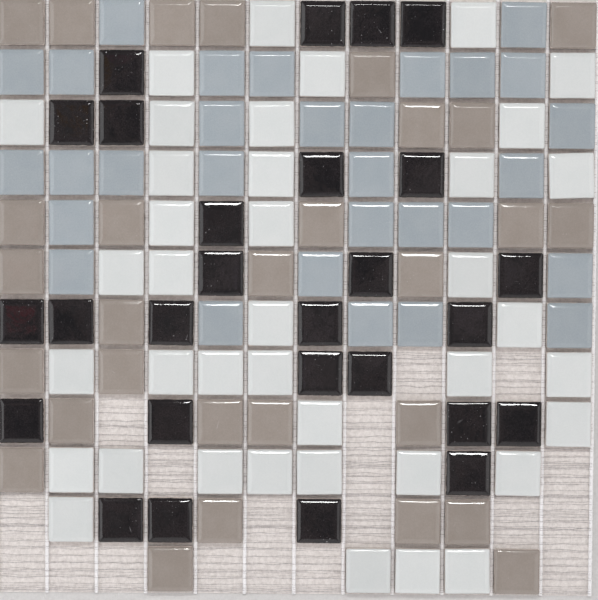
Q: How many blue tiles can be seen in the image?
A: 30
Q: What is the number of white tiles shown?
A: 39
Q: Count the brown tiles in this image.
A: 29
